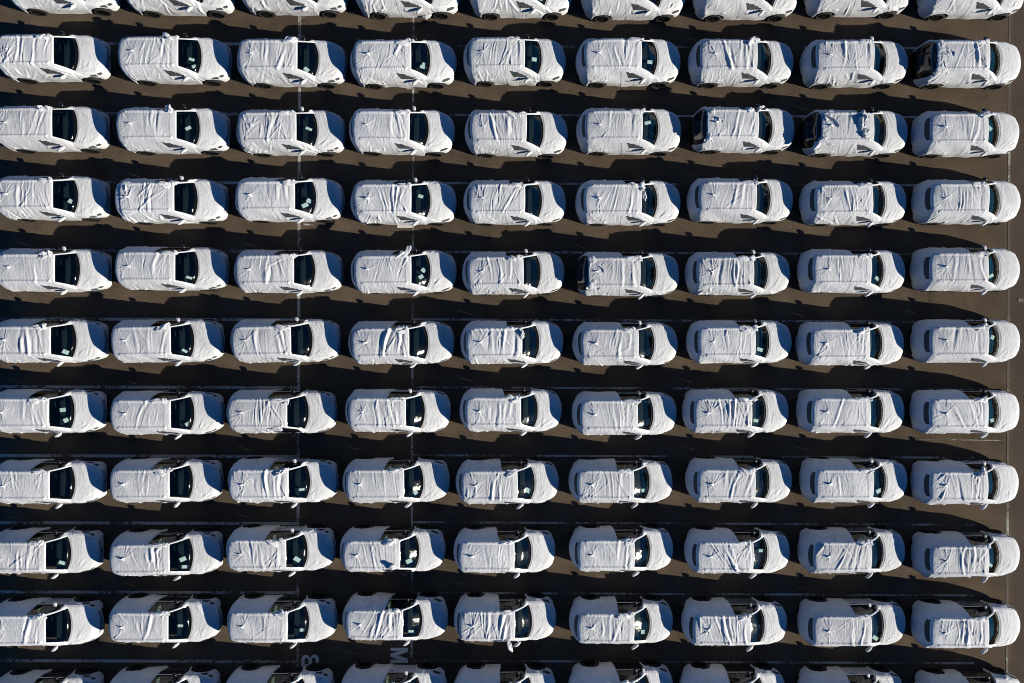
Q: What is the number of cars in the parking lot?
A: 99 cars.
